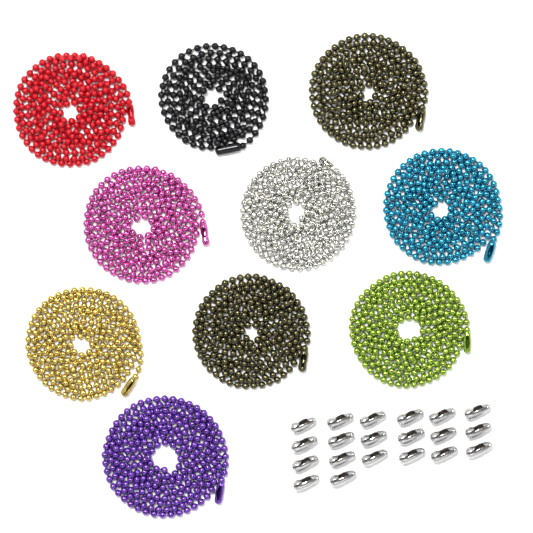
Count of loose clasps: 20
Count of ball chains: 10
